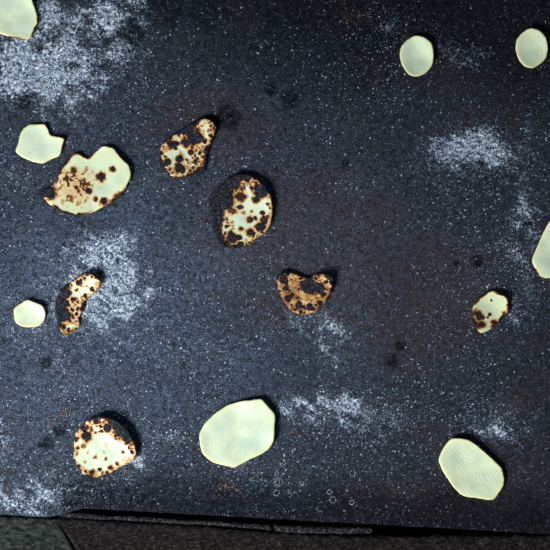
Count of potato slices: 15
